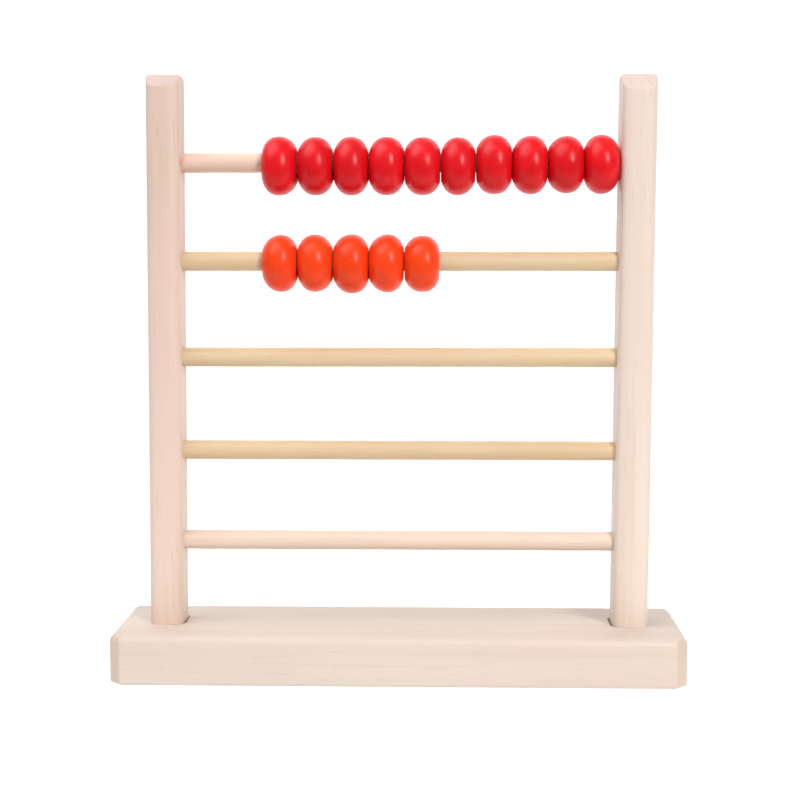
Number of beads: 15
